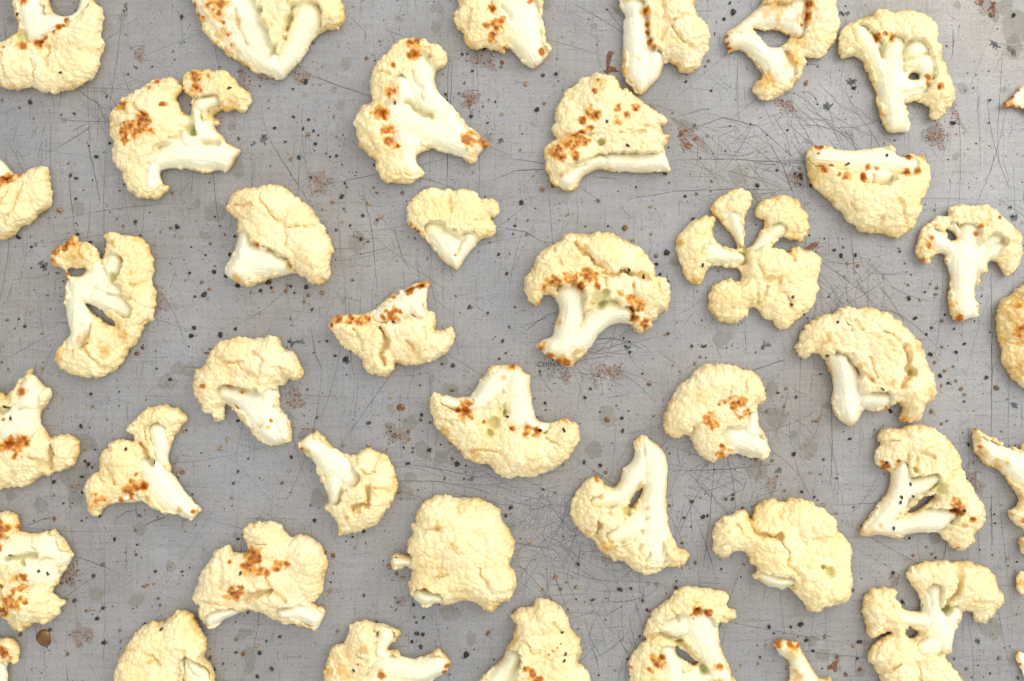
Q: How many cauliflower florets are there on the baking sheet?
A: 43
